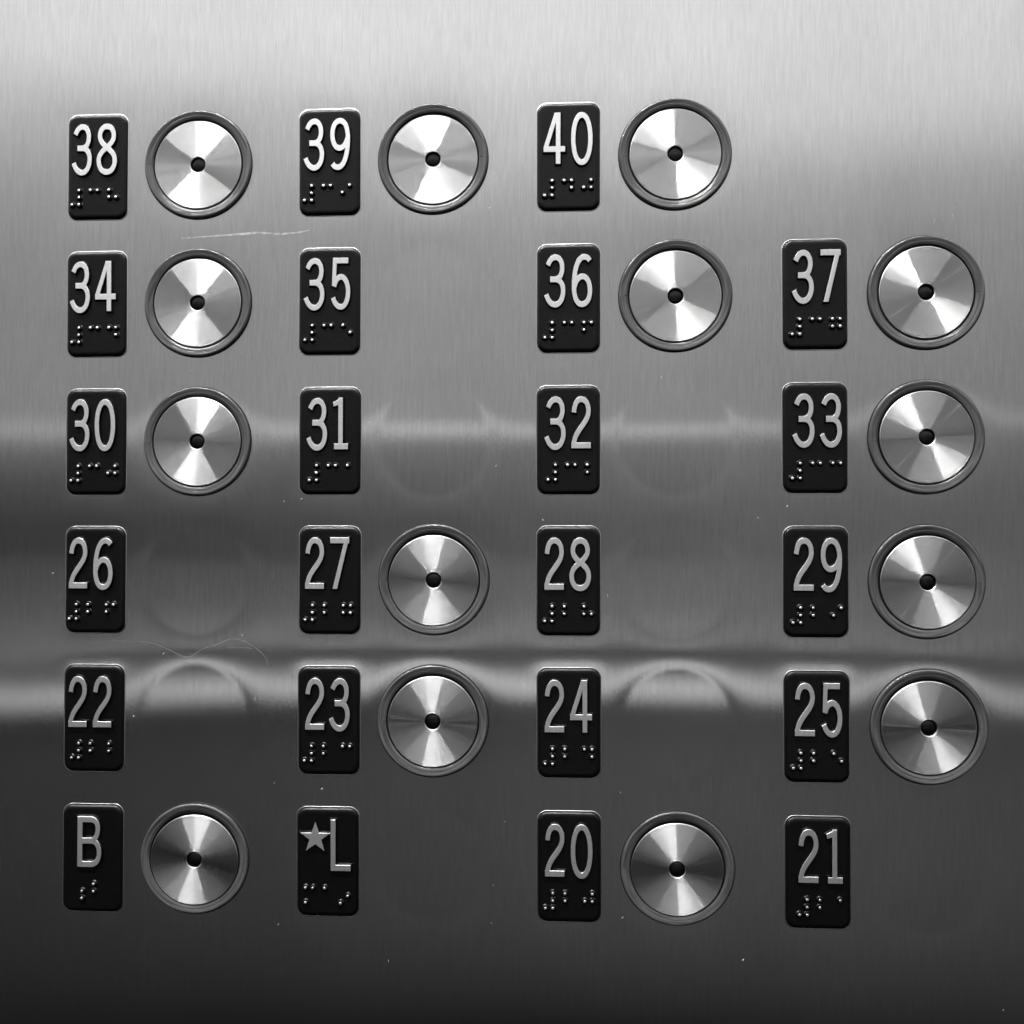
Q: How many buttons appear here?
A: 14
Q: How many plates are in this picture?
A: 23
